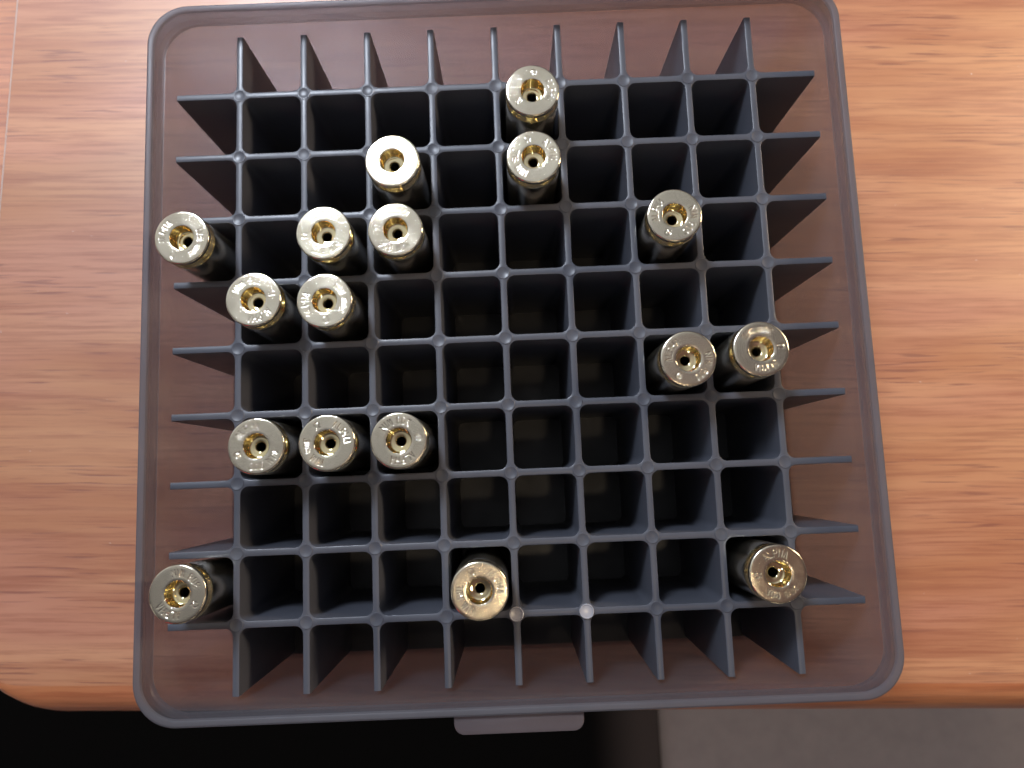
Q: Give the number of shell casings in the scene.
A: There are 17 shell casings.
